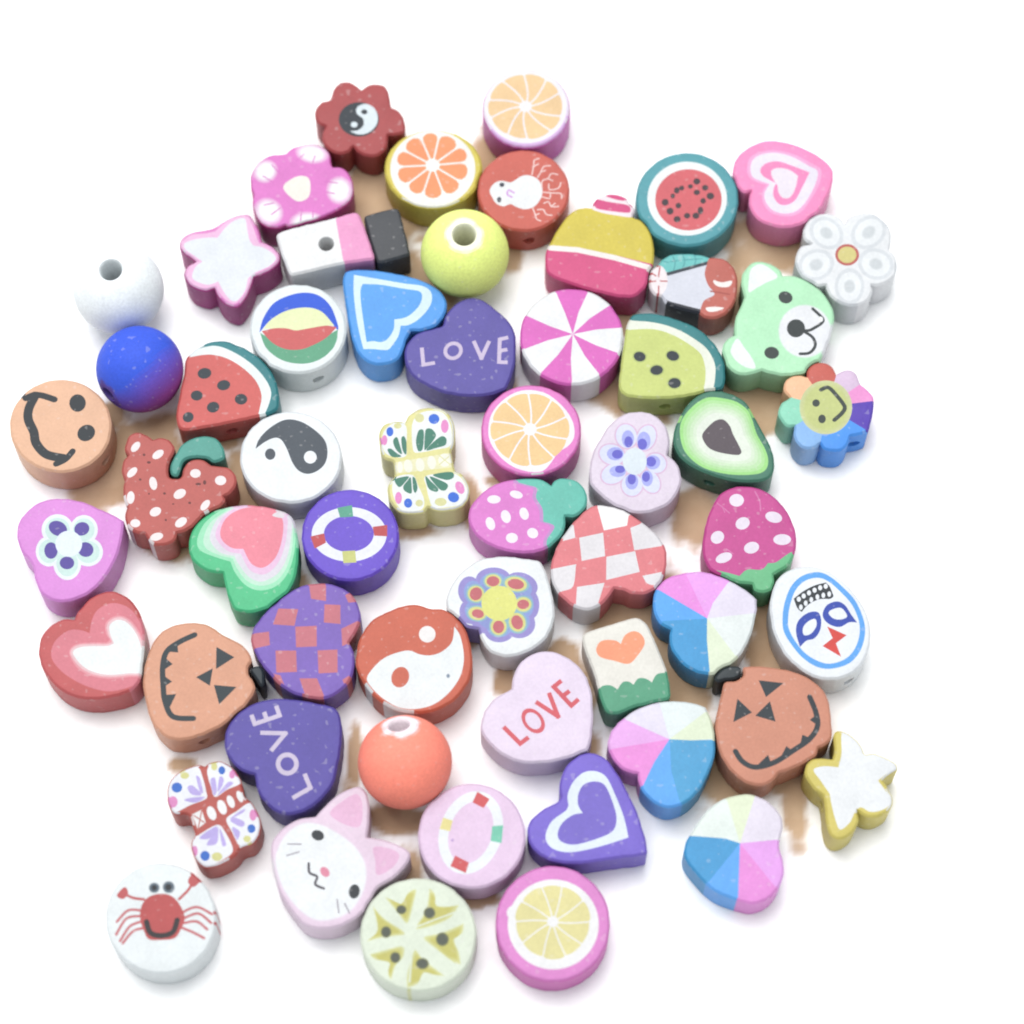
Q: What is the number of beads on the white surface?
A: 58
